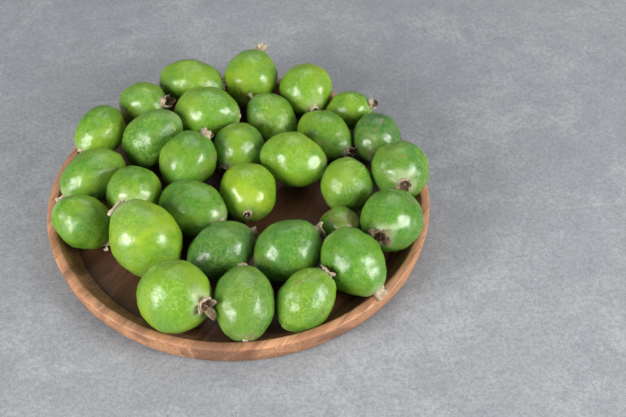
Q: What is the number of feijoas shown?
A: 30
